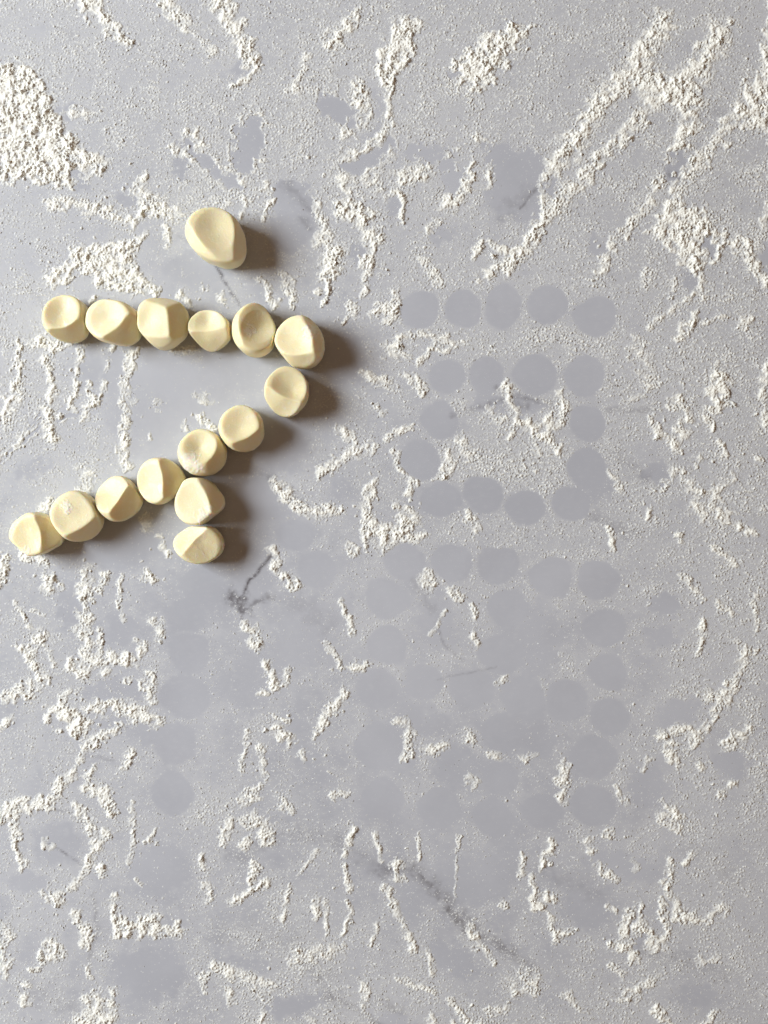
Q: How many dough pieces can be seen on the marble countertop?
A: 16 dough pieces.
